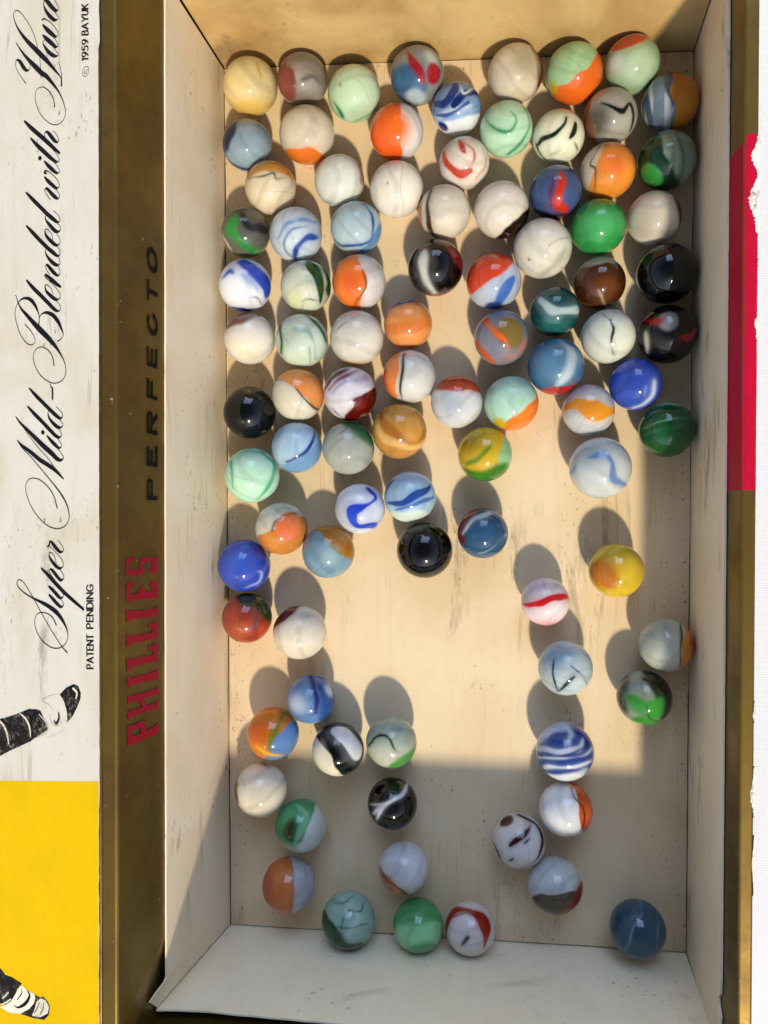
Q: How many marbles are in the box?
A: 92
